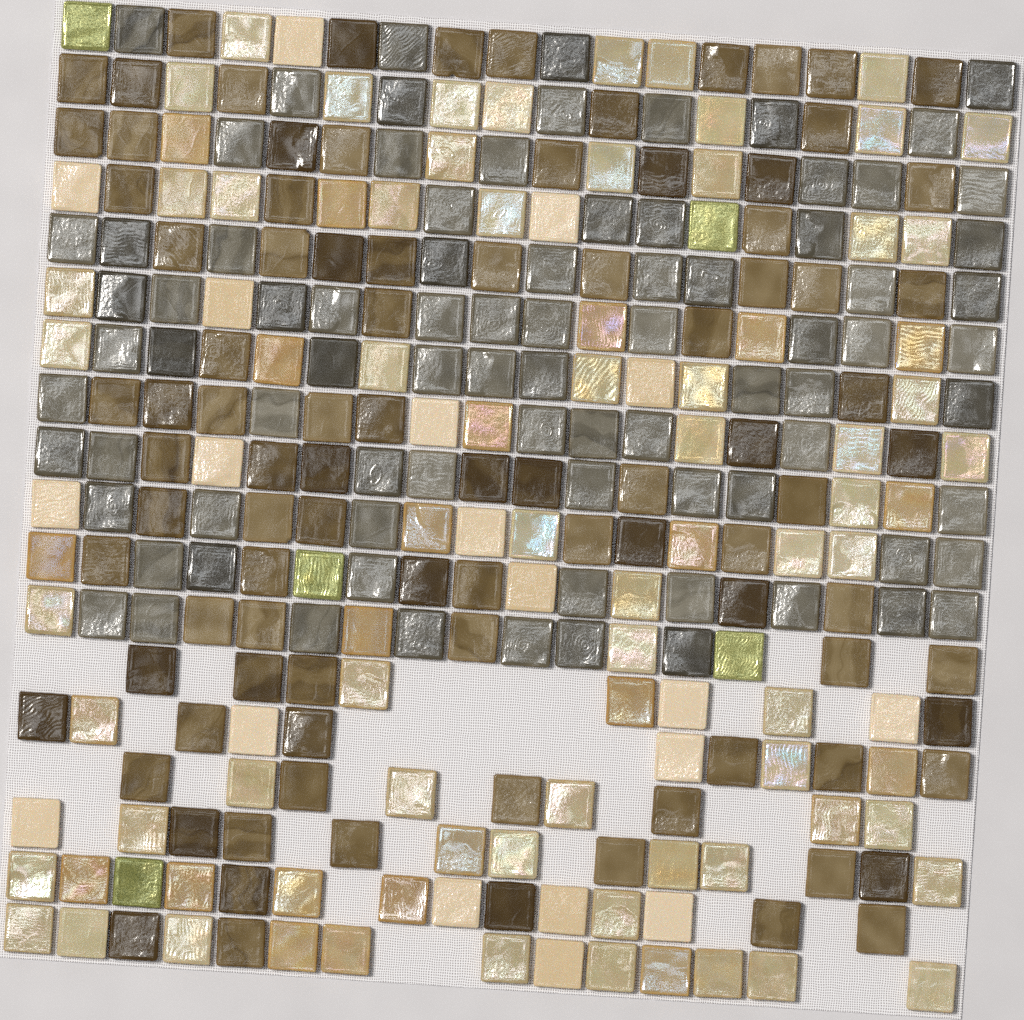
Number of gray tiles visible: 84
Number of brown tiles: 94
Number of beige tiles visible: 101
